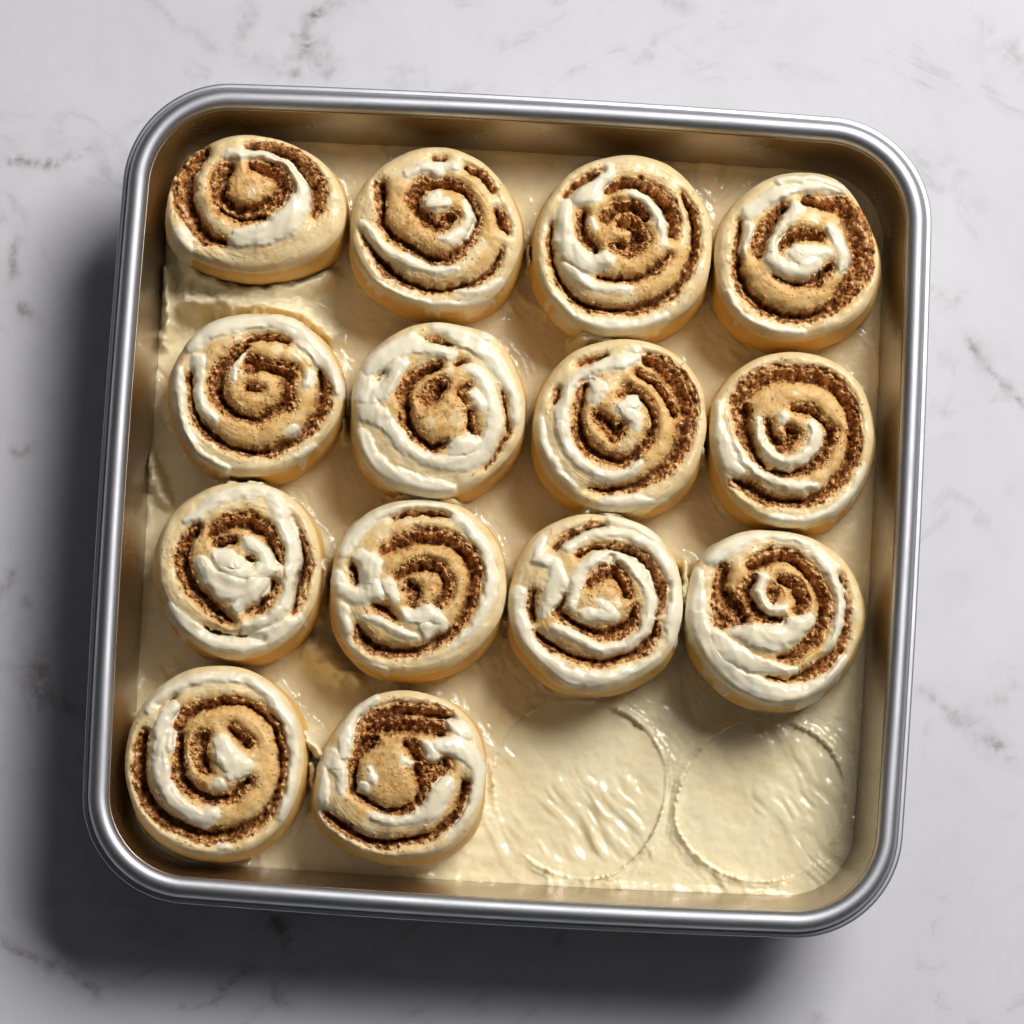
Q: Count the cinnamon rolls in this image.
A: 14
